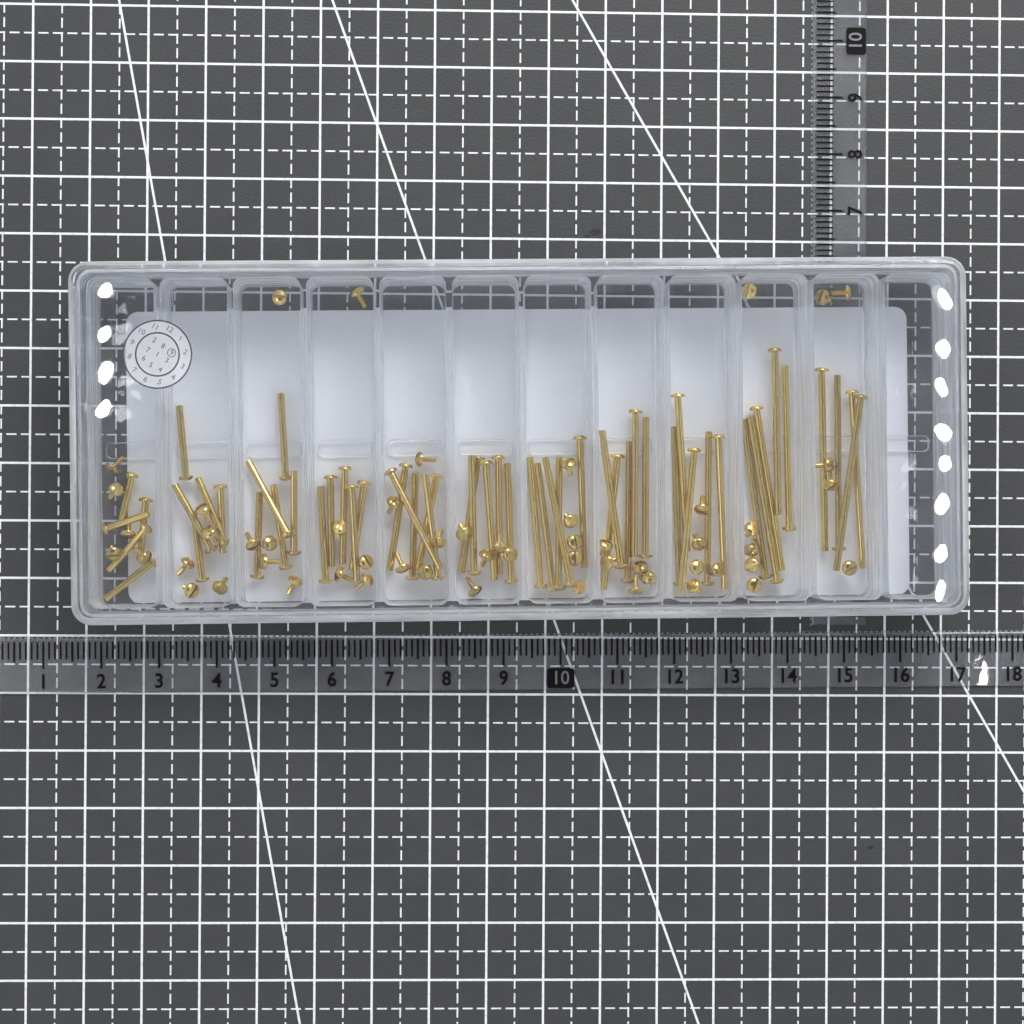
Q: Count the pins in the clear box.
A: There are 54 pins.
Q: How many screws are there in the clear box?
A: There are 55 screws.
